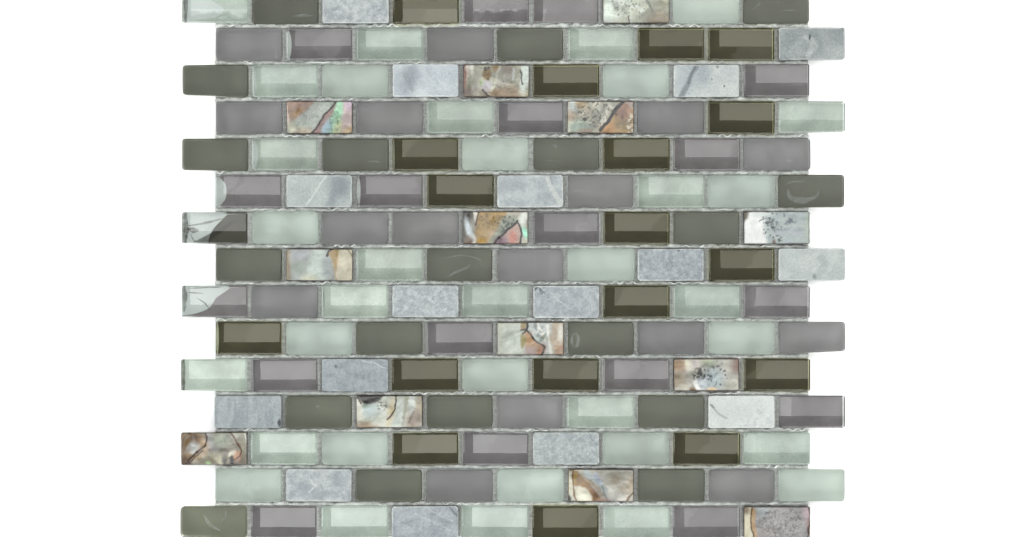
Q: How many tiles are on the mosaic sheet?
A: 135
